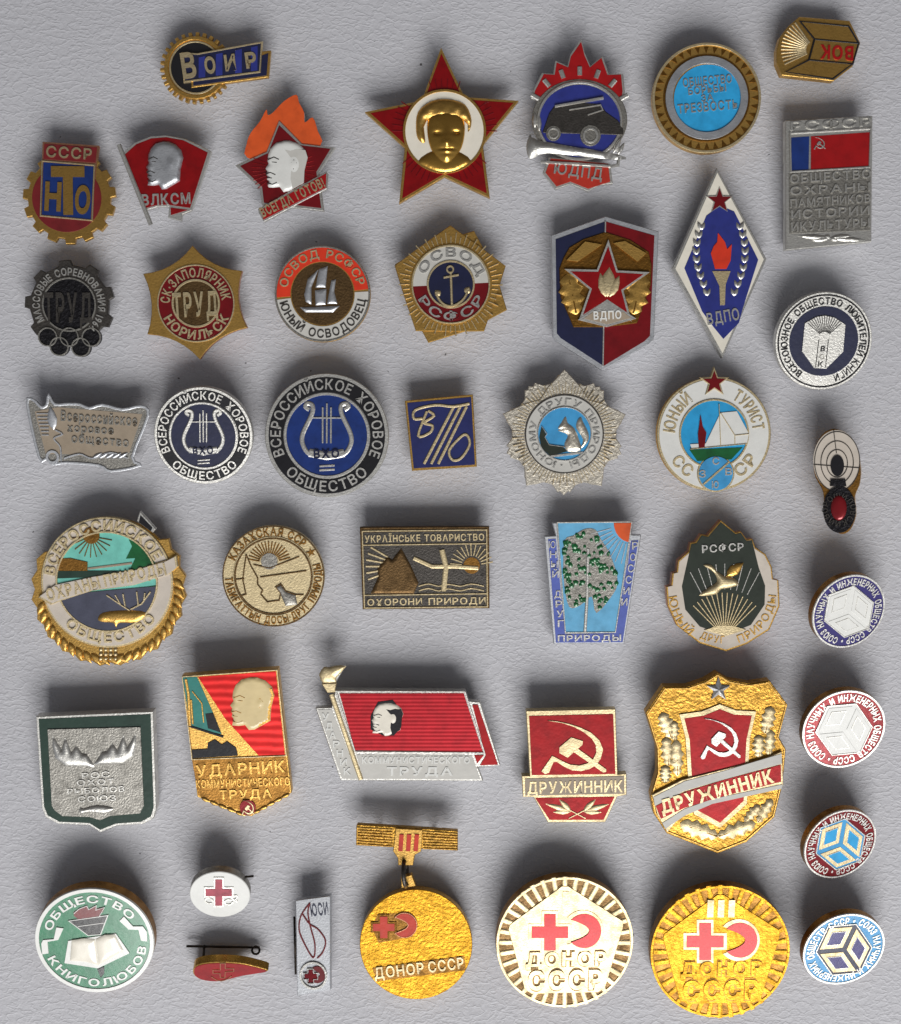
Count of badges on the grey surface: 44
